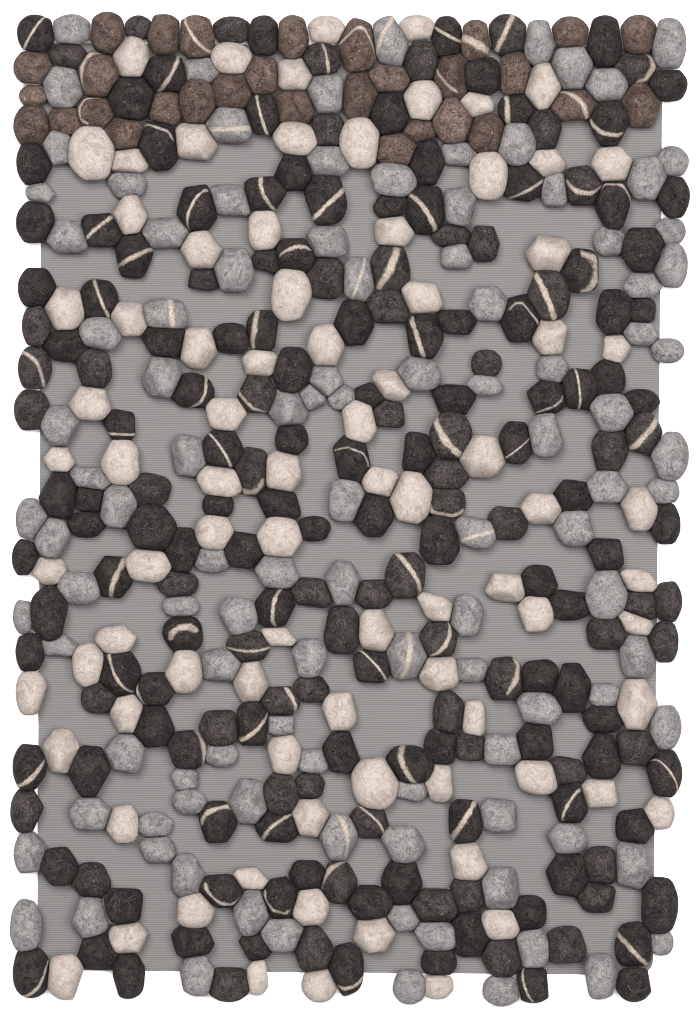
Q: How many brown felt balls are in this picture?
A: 30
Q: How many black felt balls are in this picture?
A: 188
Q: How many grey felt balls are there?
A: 109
